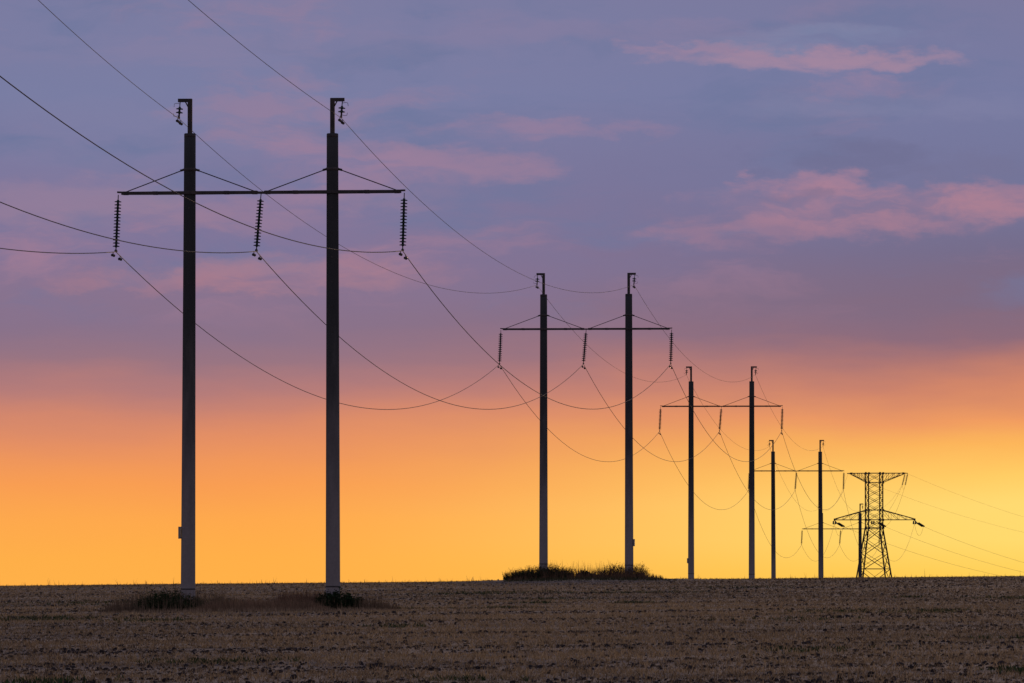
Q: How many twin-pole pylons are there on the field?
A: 5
